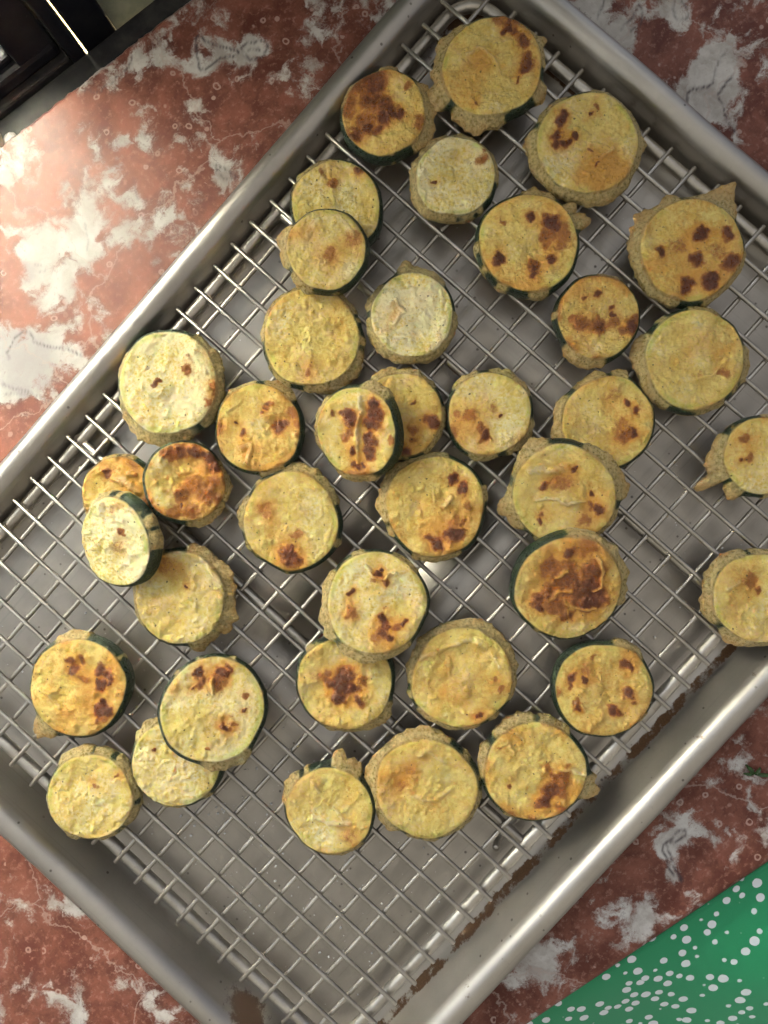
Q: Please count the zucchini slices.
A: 39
